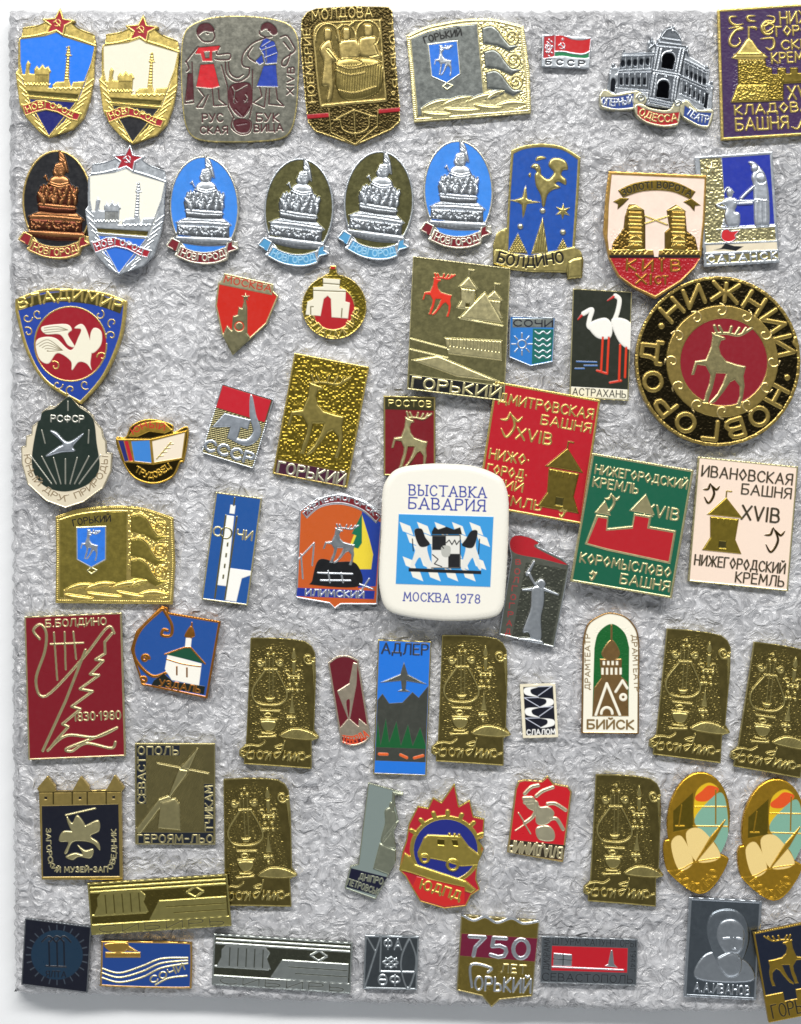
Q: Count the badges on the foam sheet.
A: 65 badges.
